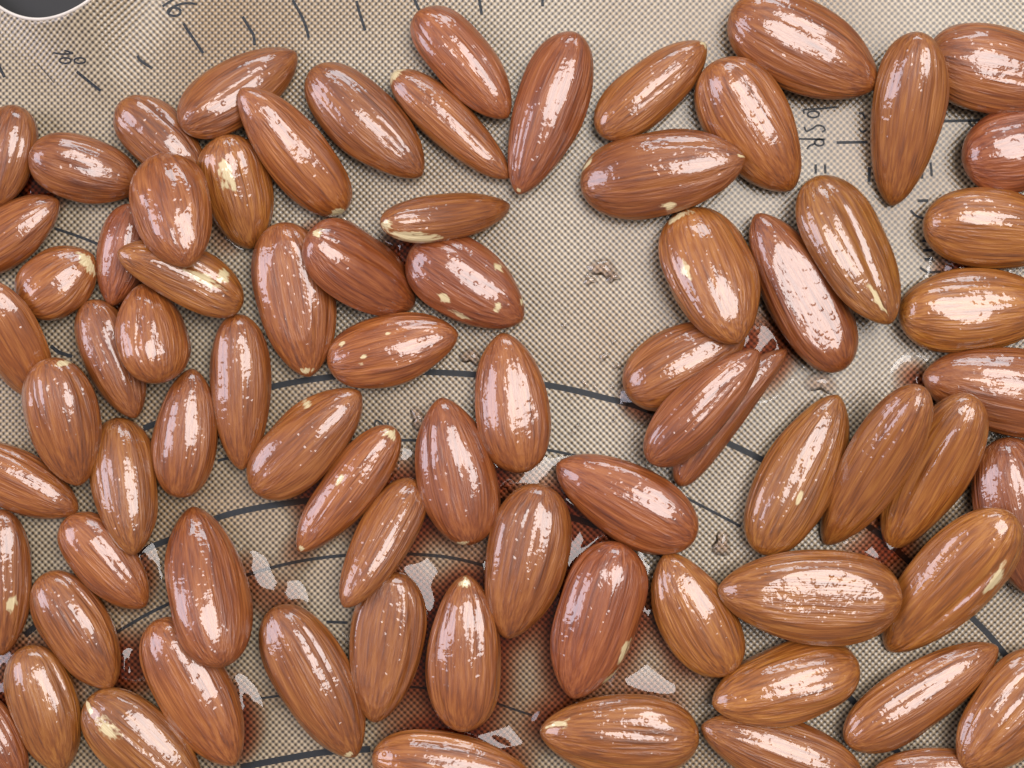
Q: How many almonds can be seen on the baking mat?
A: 77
